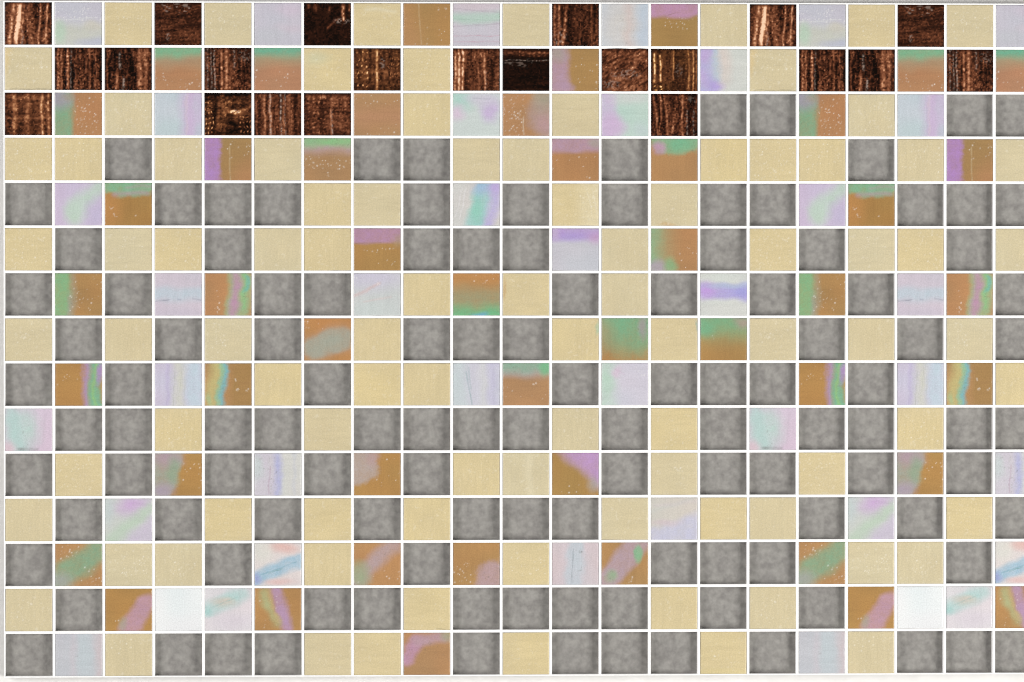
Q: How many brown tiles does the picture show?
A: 22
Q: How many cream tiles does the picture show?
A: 90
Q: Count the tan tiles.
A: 47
